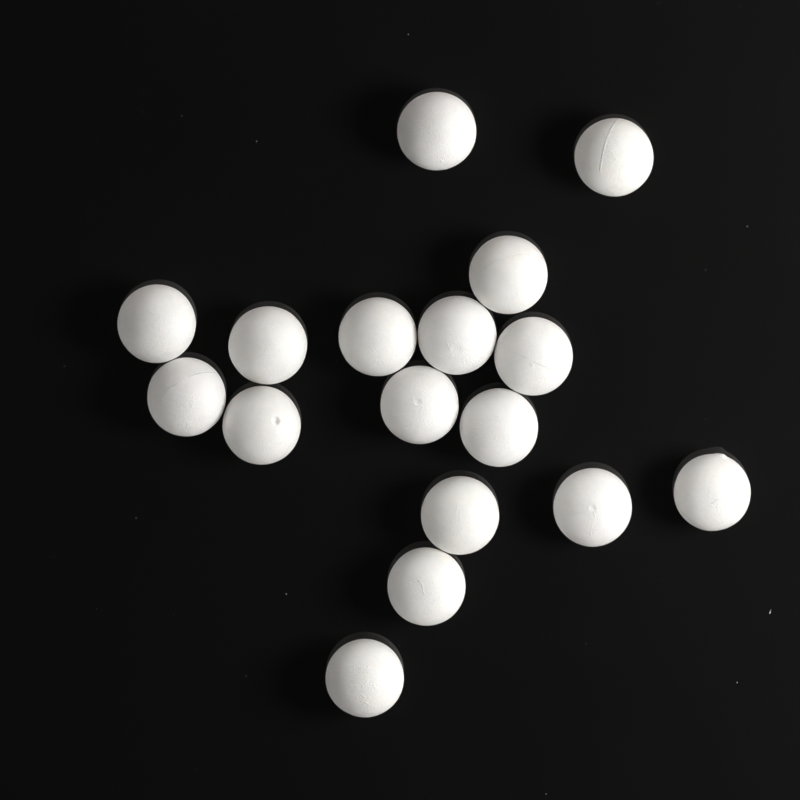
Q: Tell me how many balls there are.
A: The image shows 17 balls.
